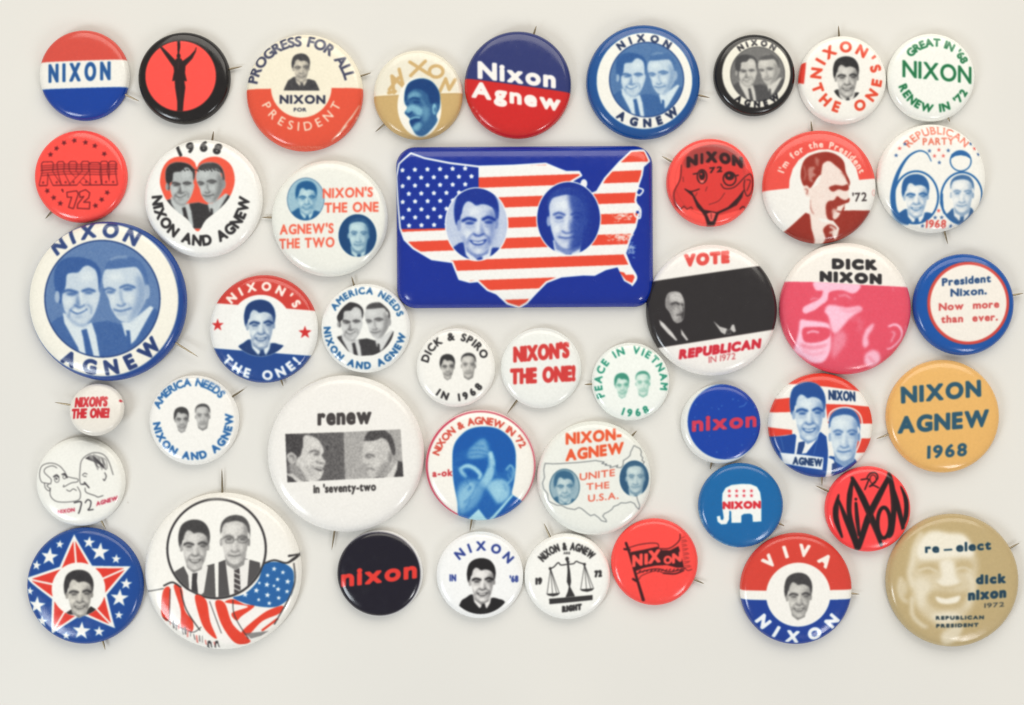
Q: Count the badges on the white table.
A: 44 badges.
